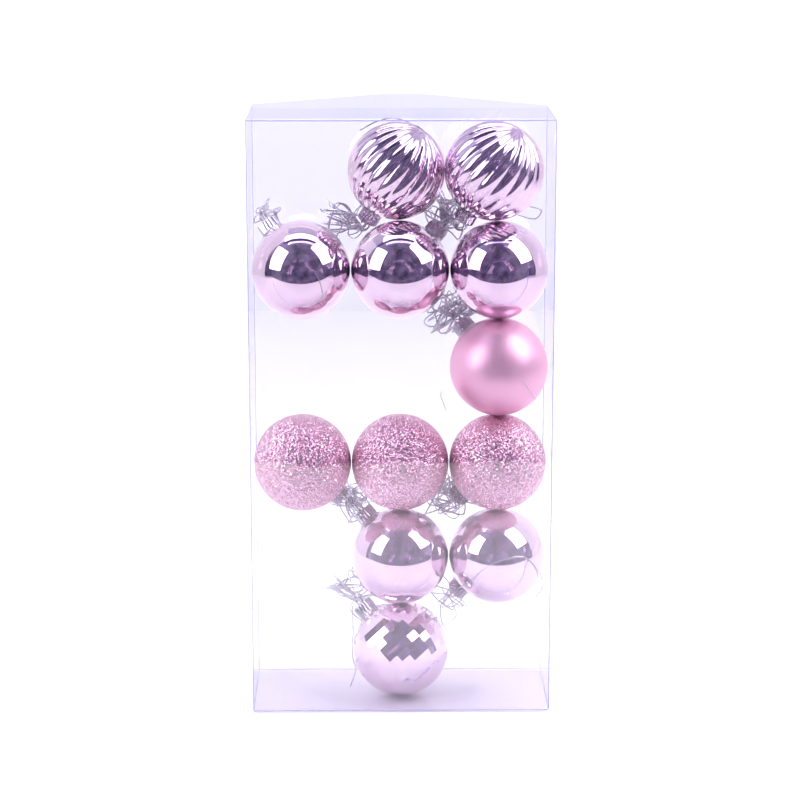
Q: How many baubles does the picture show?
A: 12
